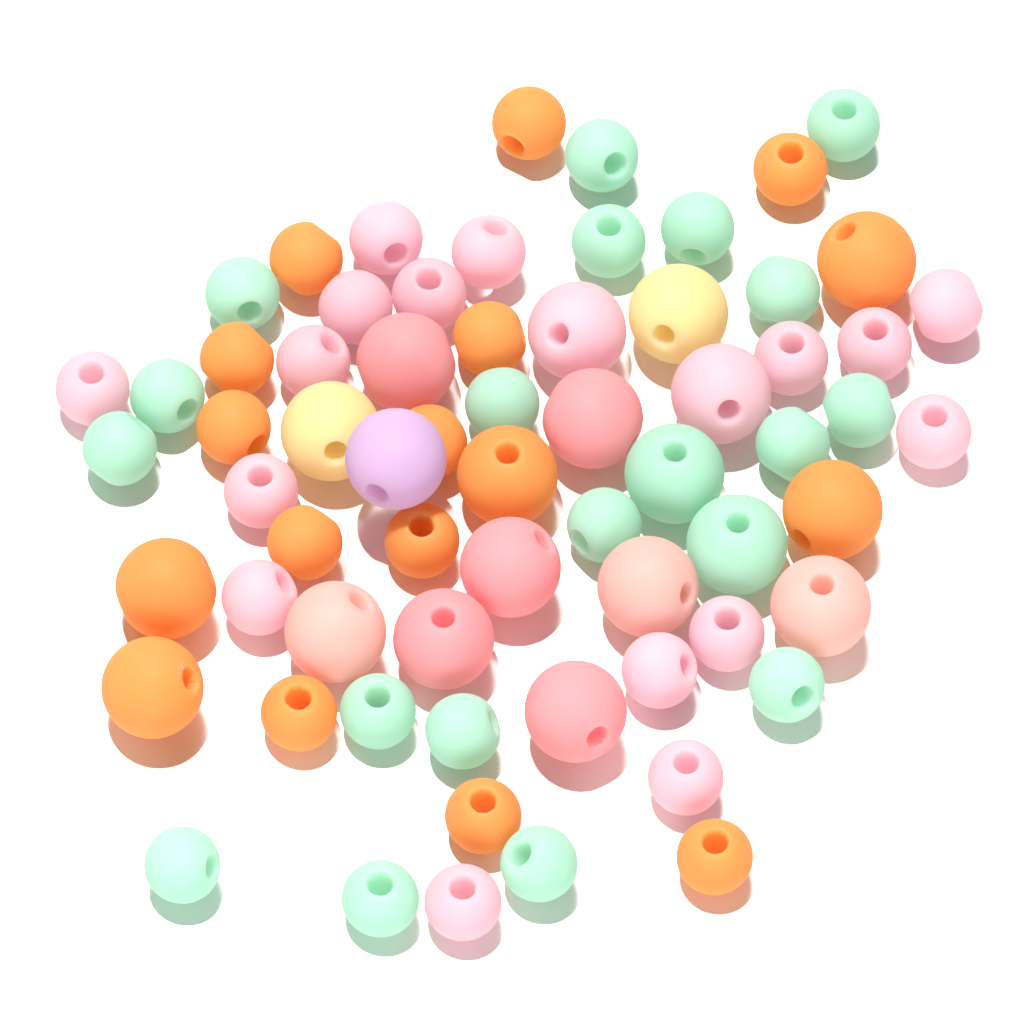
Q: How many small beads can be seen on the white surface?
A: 46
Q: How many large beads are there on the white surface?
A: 20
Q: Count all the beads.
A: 66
